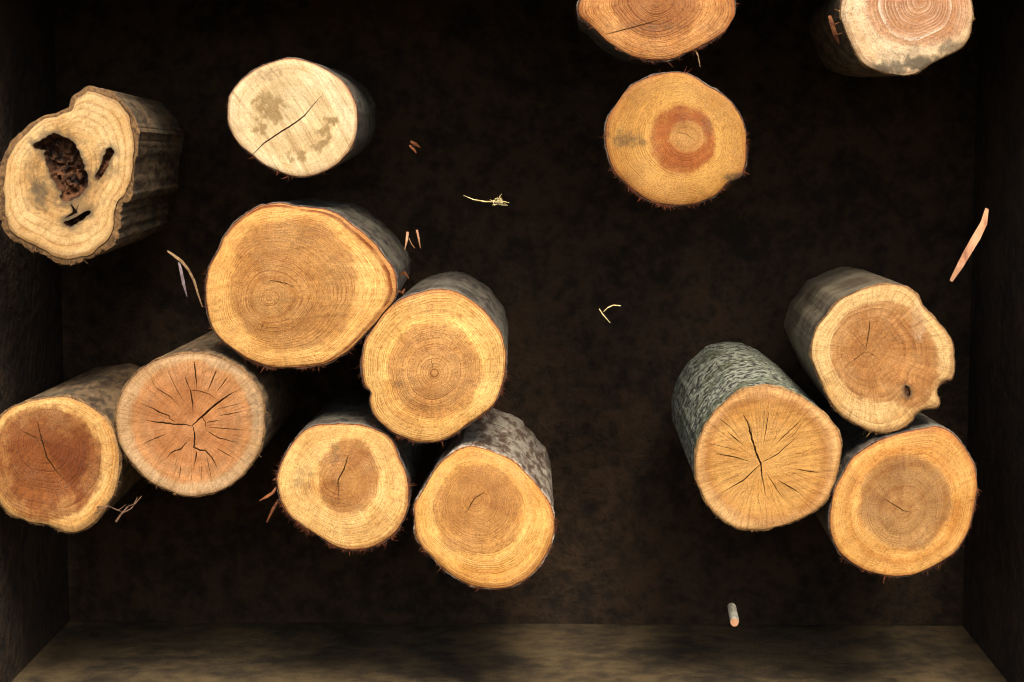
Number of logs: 14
